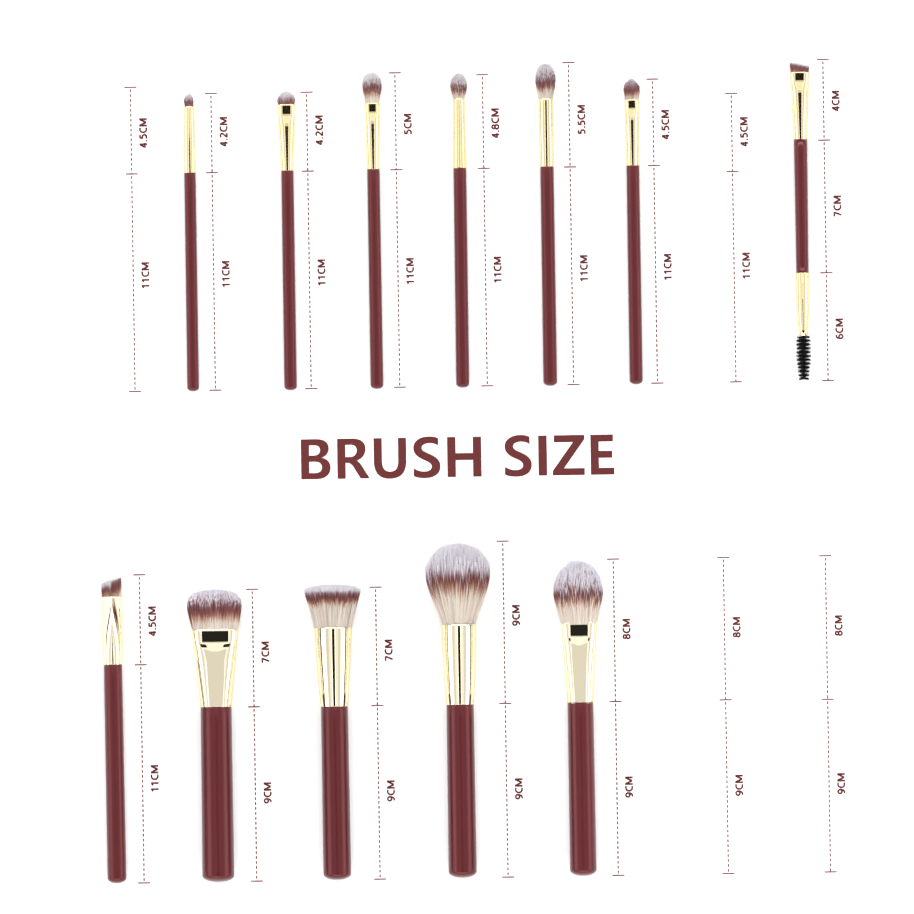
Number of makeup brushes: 12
